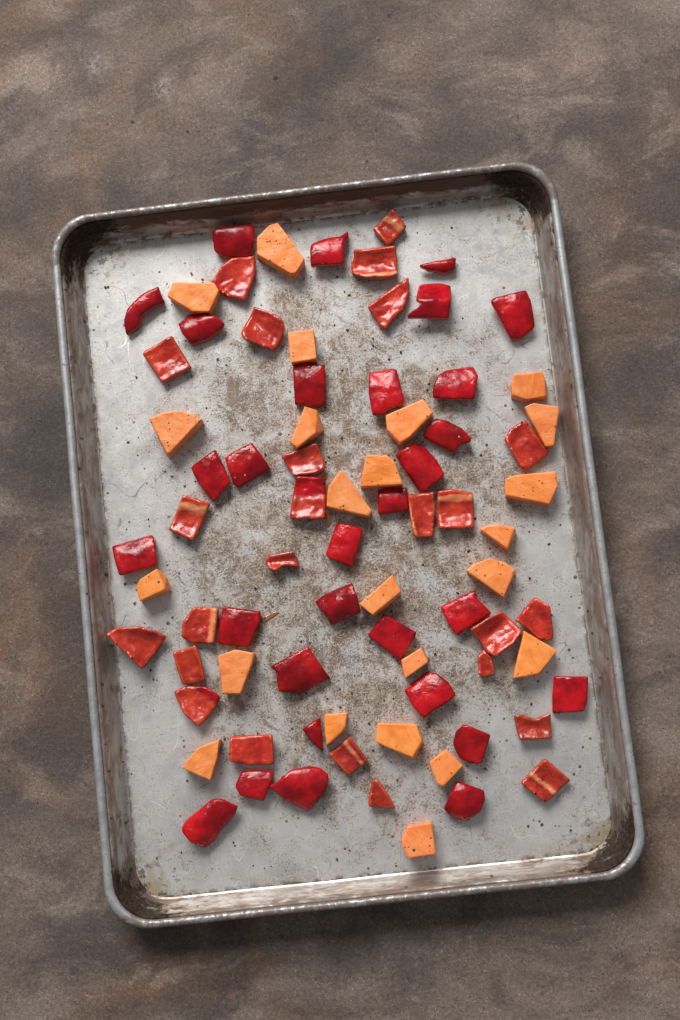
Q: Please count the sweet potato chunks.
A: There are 23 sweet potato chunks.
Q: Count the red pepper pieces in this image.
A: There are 55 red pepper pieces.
